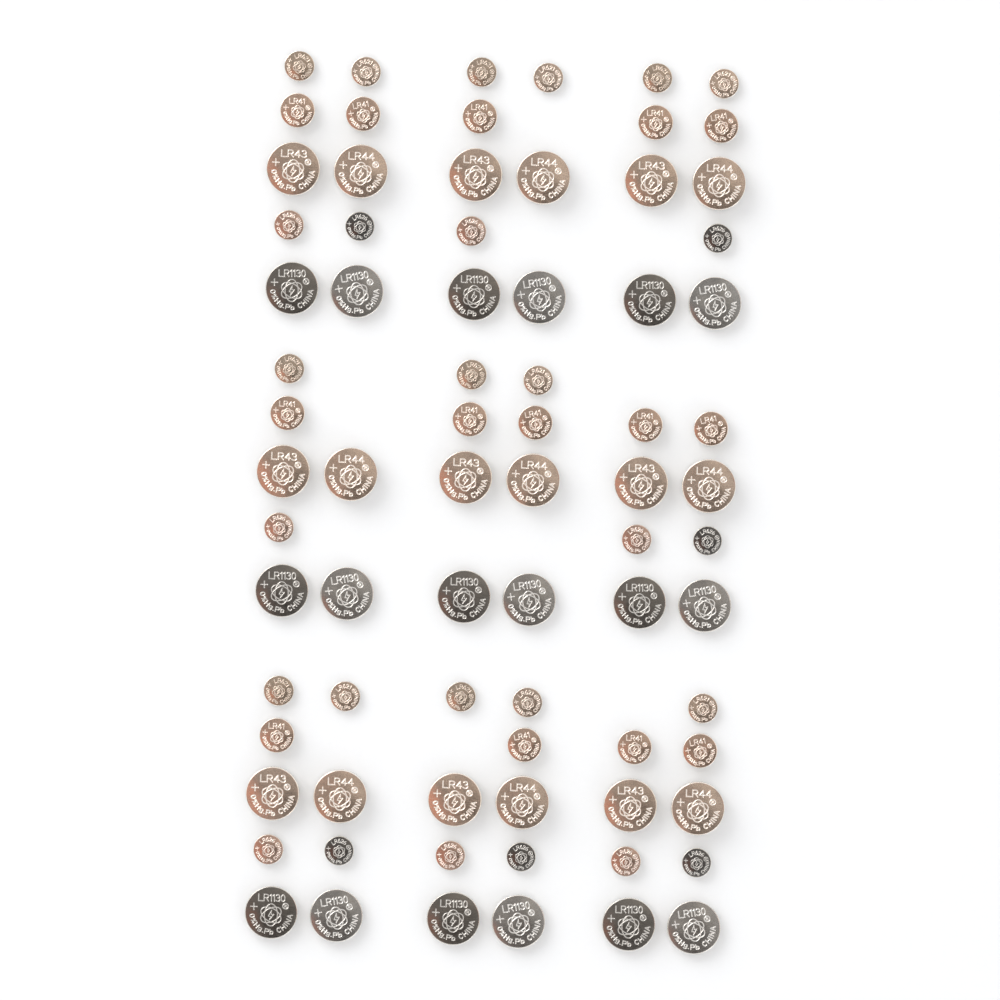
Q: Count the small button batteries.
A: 41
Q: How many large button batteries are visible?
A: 36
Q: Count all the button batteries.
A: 77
